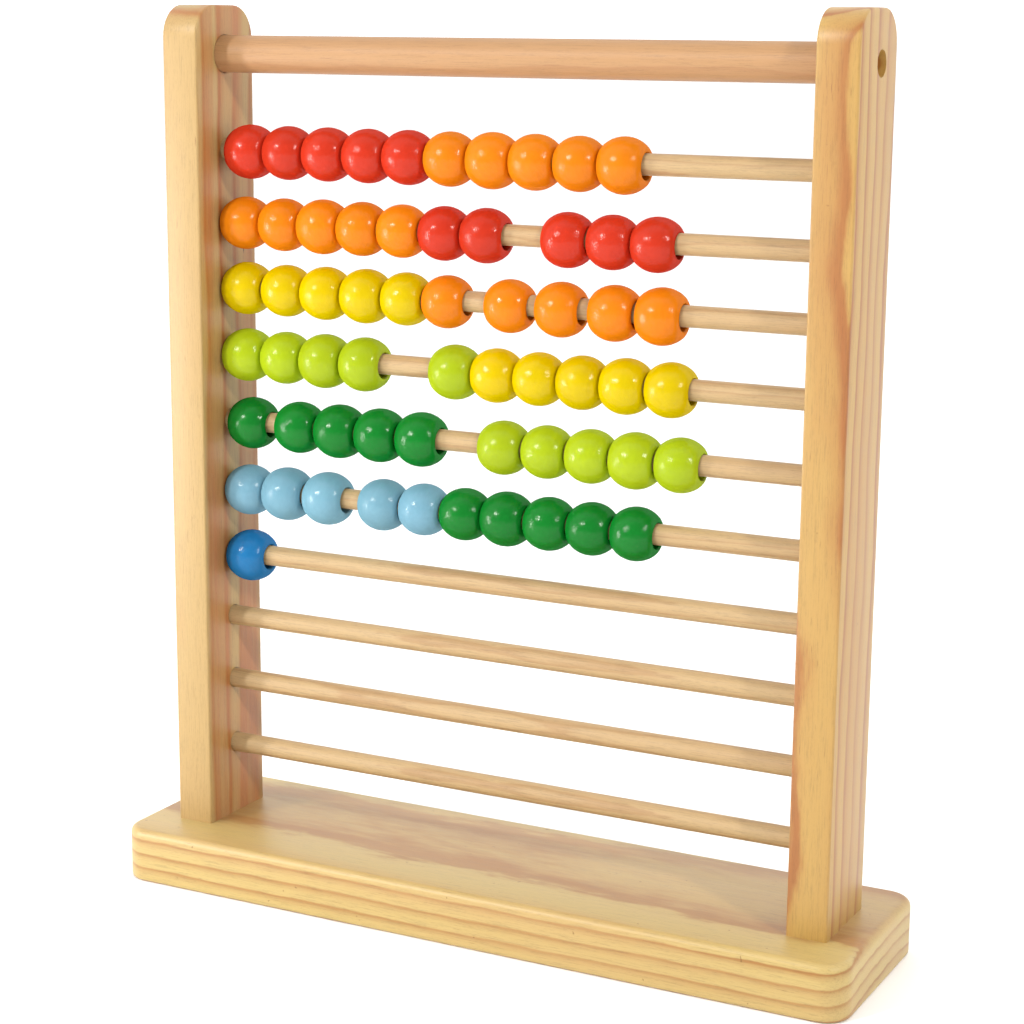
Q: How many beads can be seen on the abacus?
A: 61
